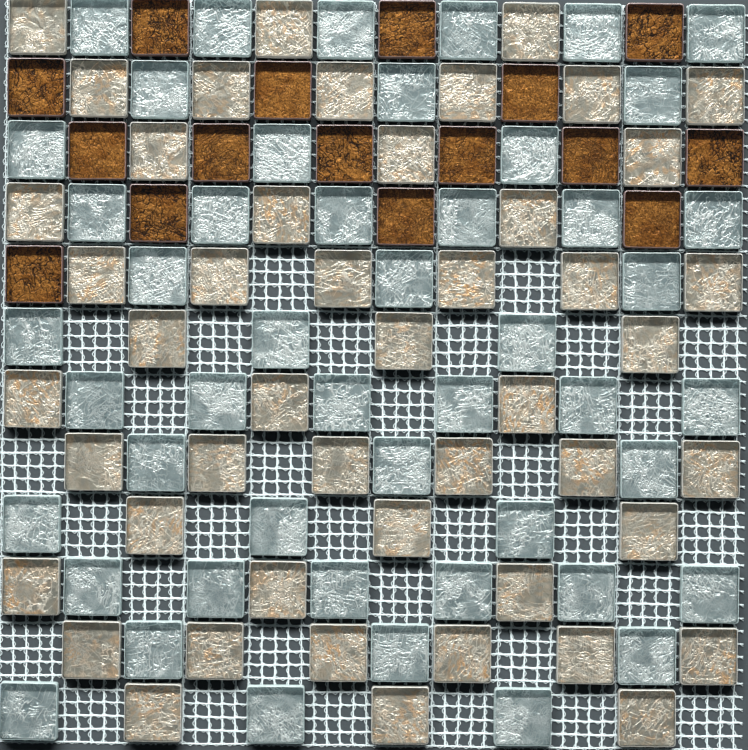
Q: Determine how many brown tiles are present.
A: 16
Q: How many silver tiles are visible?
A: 48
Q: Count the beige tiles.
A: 48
